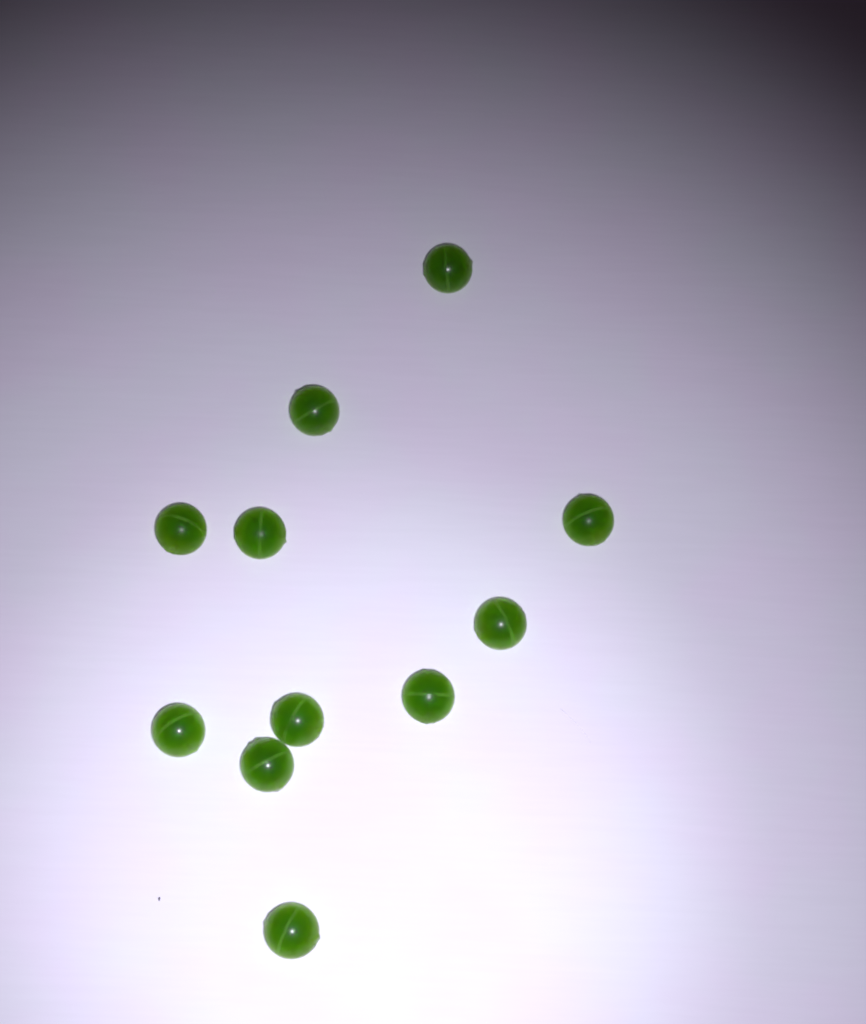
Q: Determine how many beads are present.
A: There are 11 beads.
